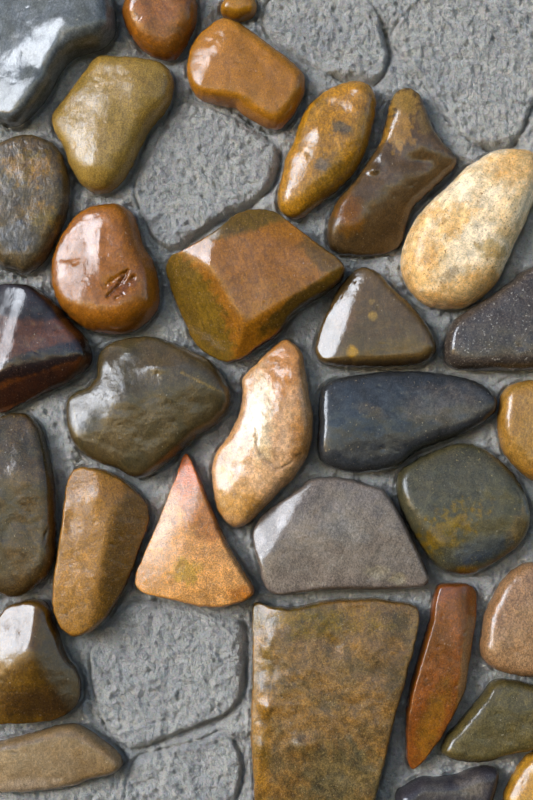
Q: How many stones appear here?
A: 31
